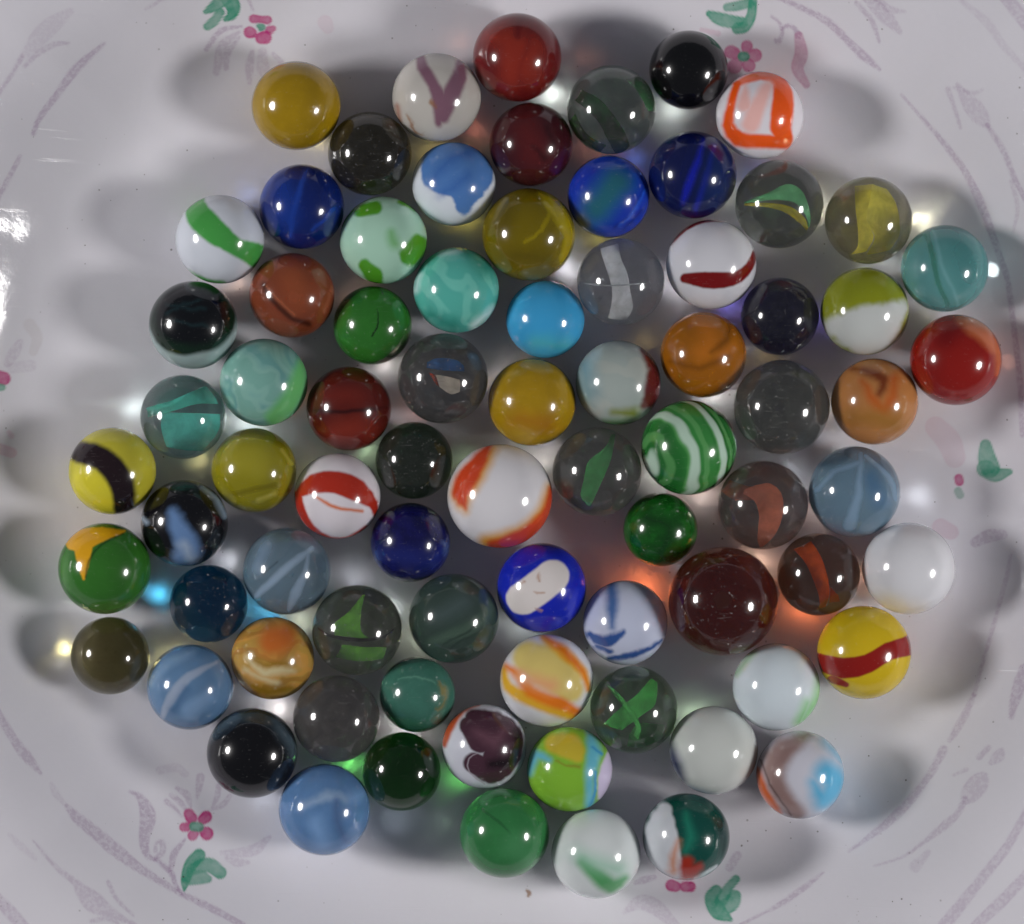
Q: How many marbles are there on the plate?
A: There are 78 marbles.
